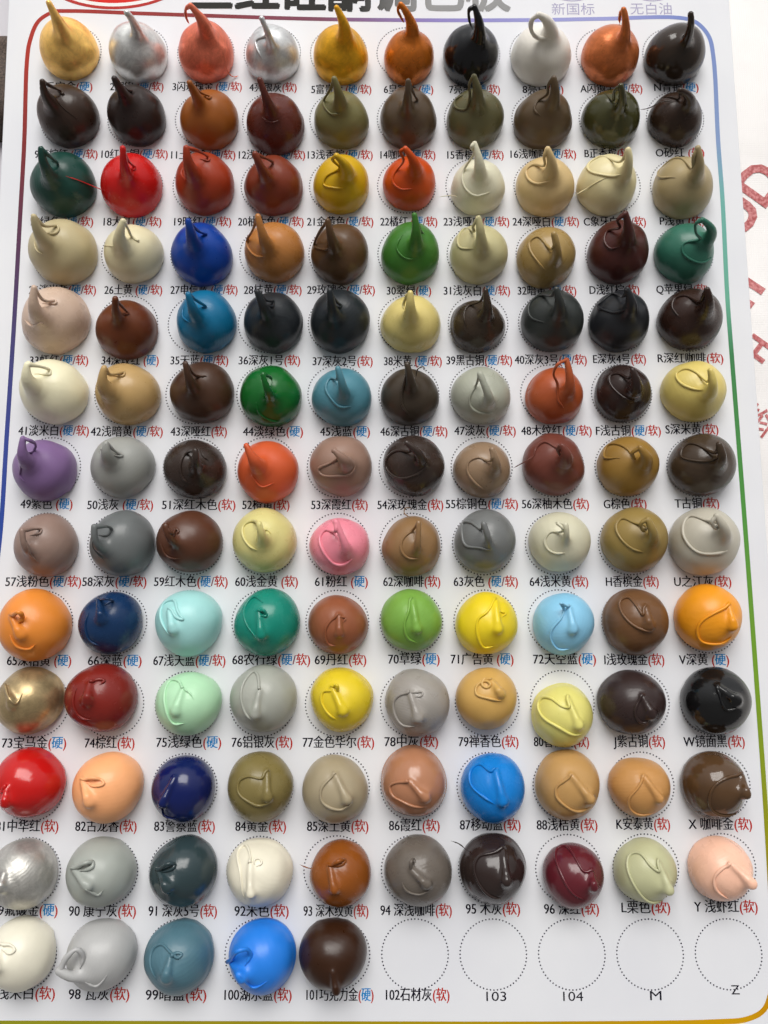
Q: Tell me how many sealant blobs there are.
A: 125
